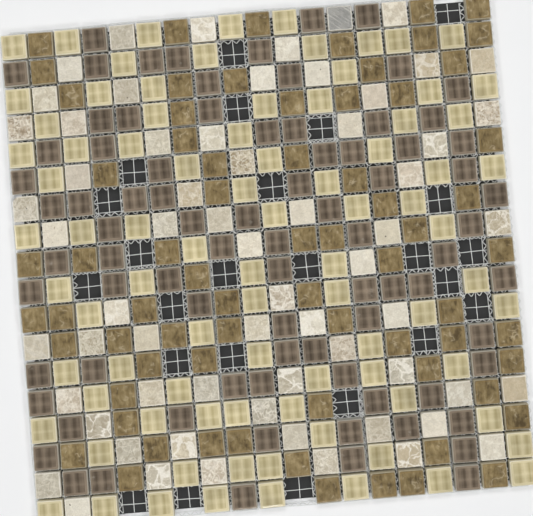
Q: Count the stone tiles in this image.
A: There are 63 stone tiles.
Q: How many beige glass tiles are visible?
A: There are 85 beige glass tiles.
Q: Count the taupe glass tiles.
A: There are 82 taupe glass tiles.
